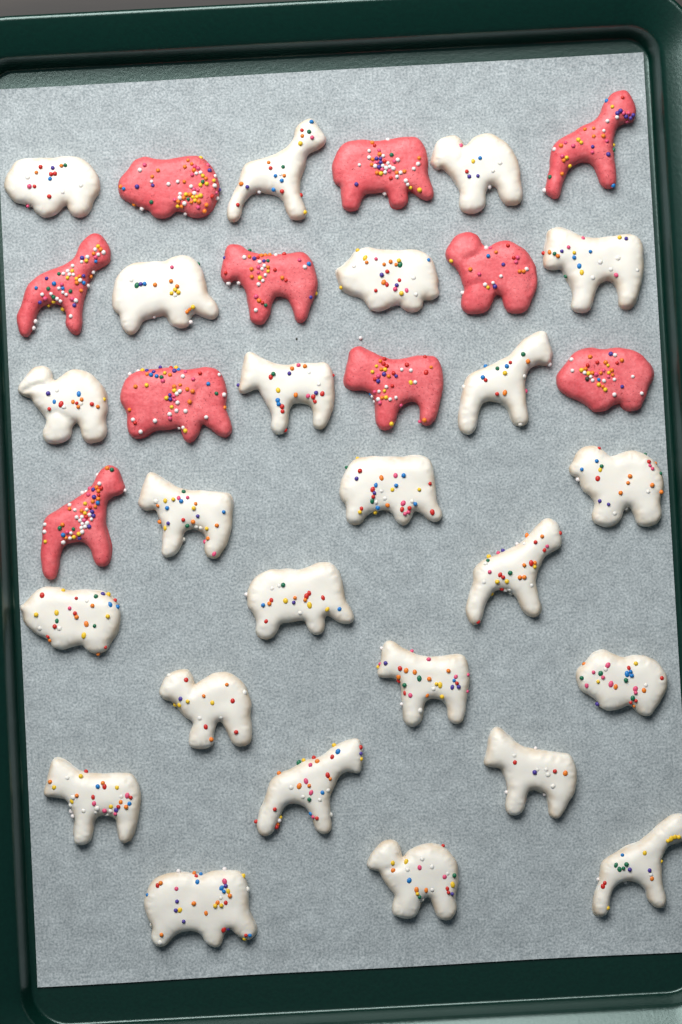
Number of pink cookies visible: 10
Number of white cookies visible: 24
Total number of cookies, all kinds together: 34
